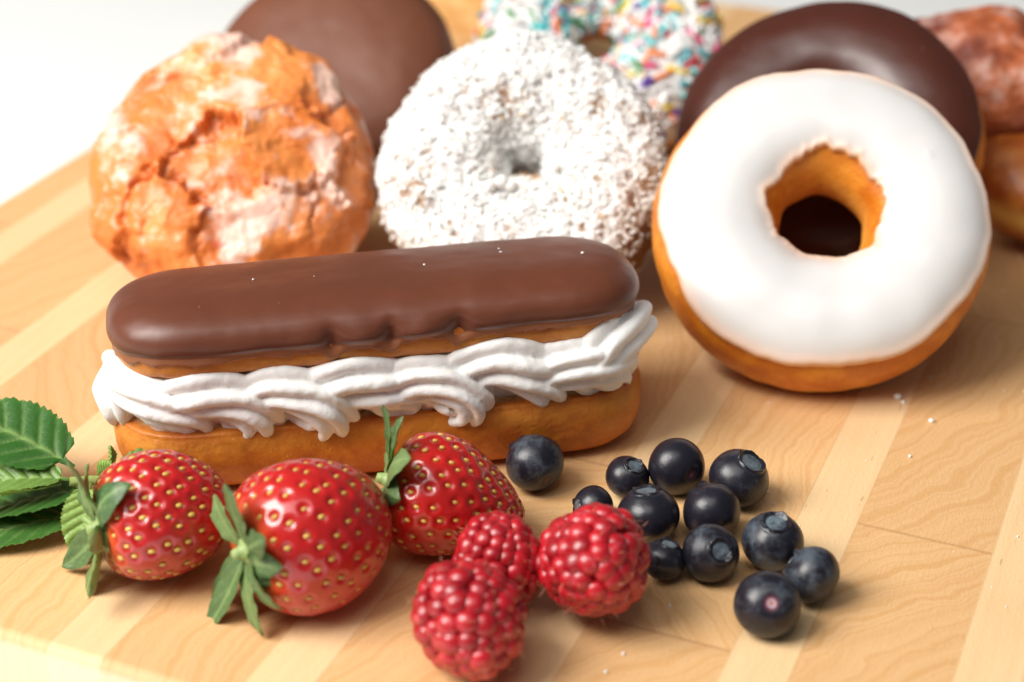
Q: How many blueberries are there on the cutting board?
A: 12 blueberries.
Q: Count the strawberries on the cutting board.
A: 3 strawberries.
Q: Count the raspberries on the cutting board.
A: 3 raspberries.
